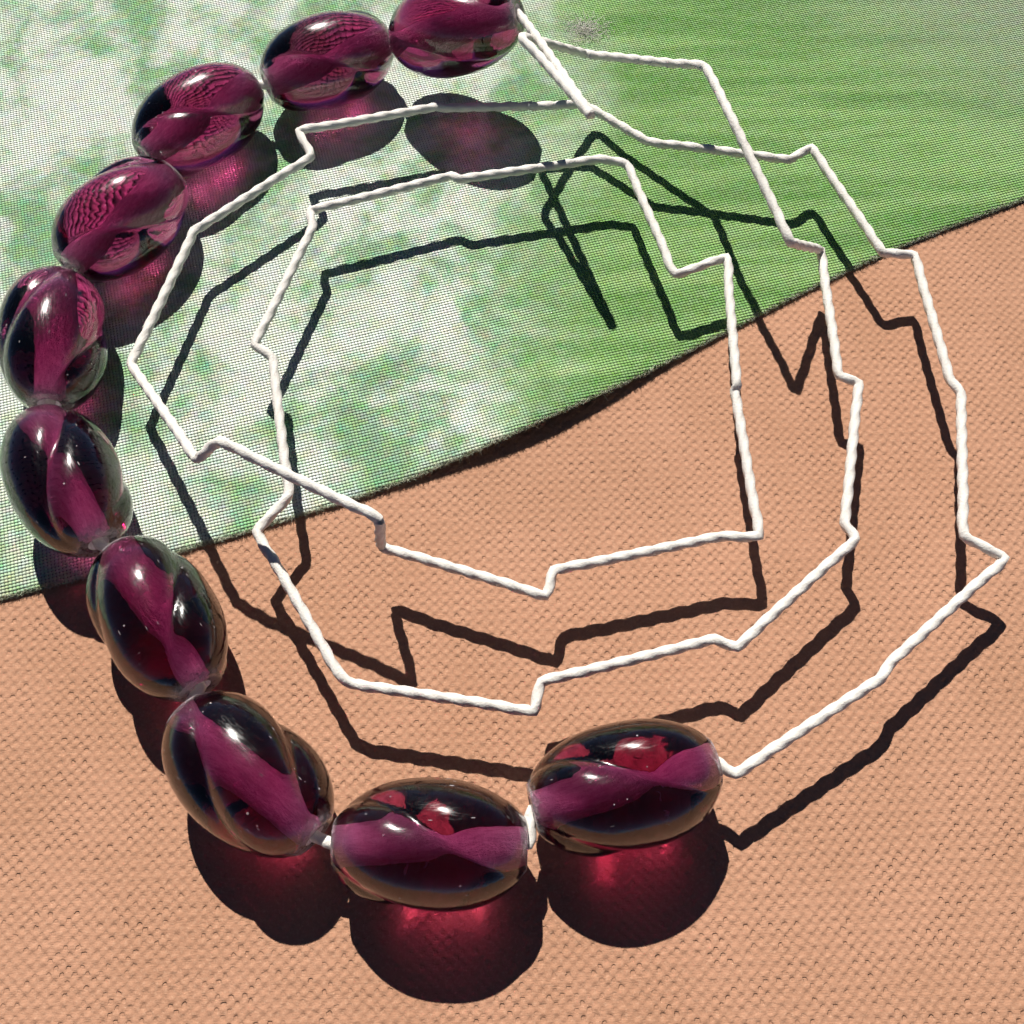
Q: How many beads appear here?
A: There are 10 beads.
